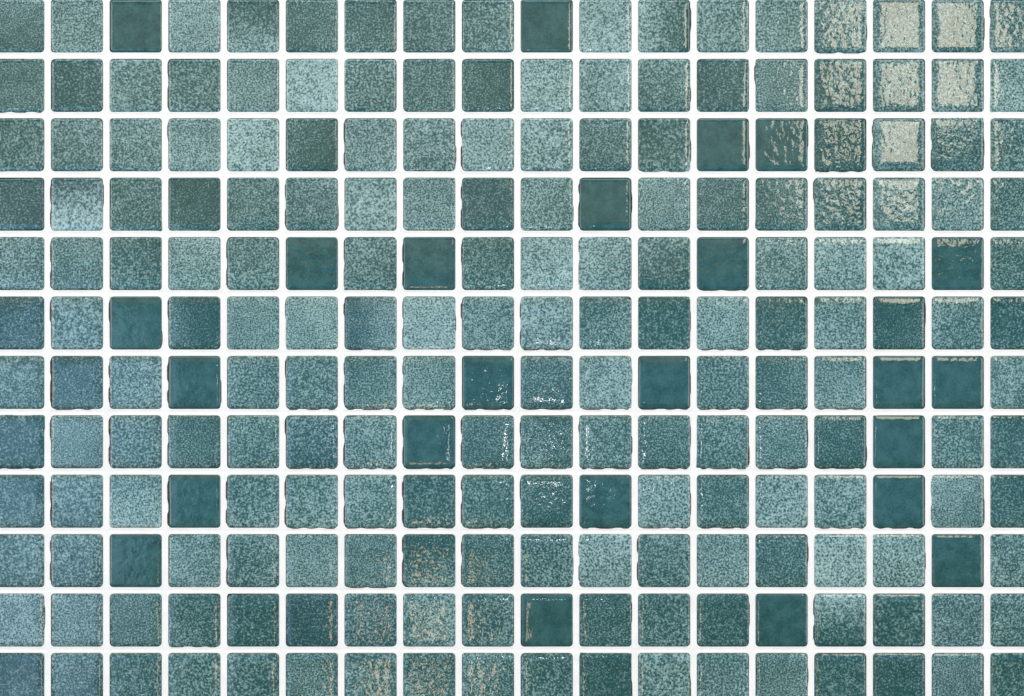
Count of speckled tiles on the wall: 192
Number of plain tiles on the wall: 24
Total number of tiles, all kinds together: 216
